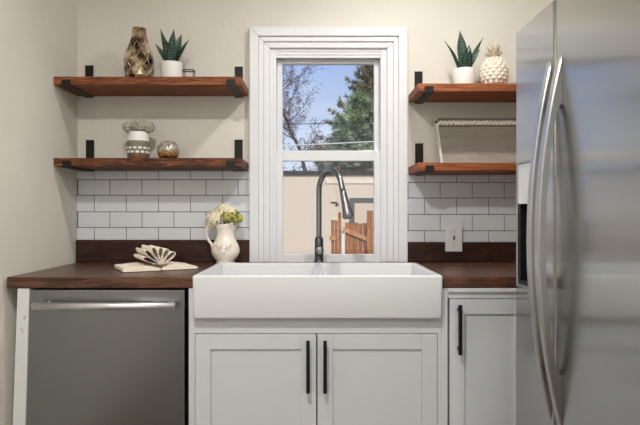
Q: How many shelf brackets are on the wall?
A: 6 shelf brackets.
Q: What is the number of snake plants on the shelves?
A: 2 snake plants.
